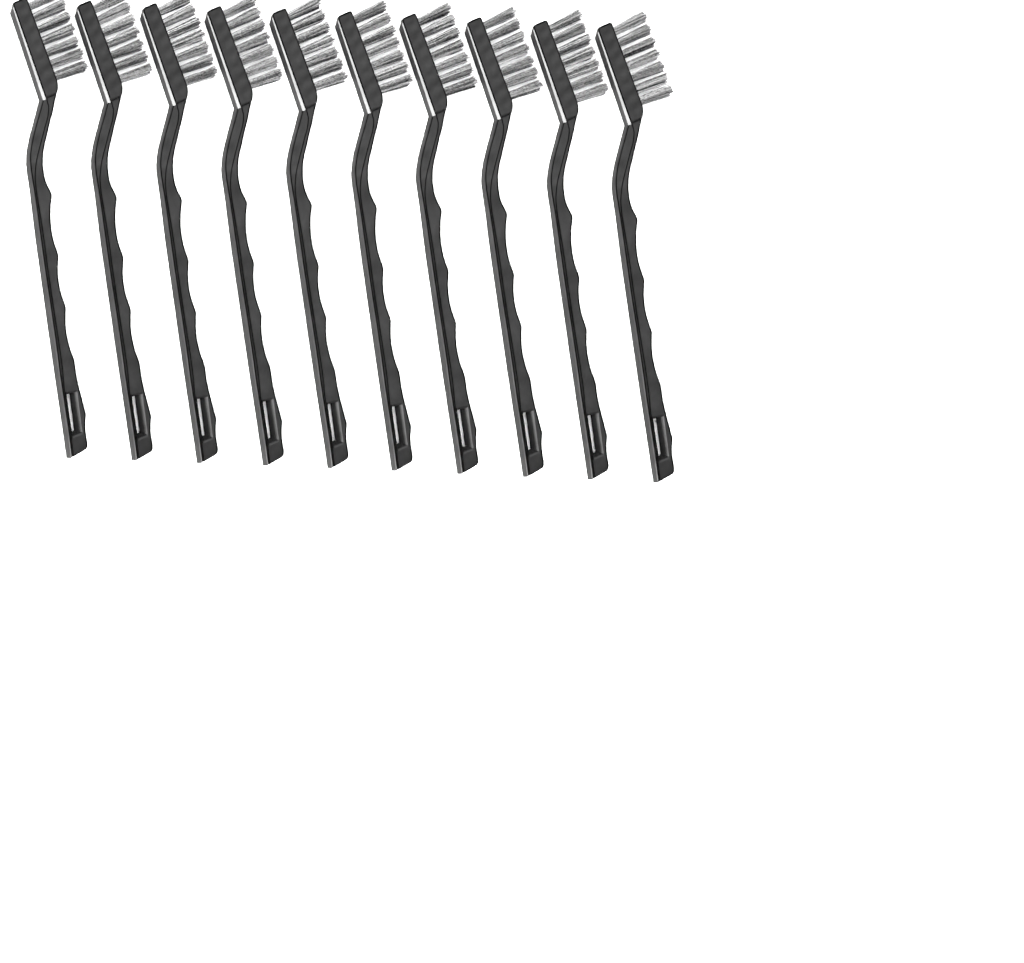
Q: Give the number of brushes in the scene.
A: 10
